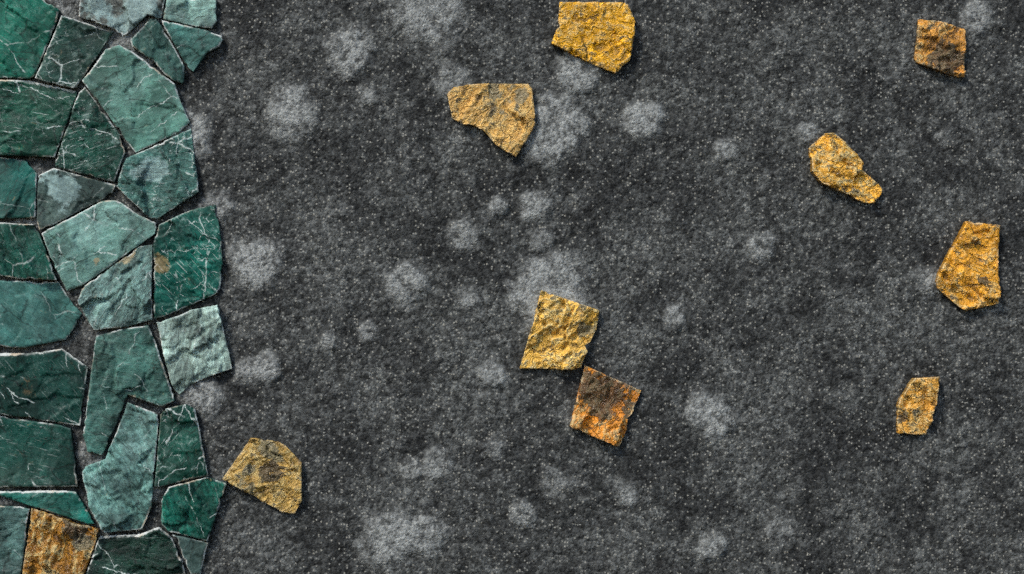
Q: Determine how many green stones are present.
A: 28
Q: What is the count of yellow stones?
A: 10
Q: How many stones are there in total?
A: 38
